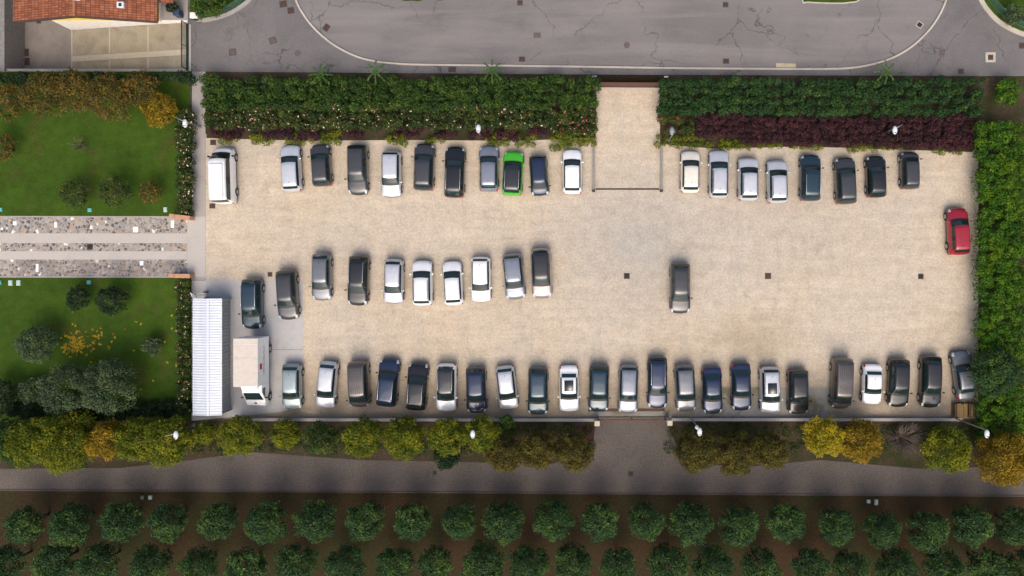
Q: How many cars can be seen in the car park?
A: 53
